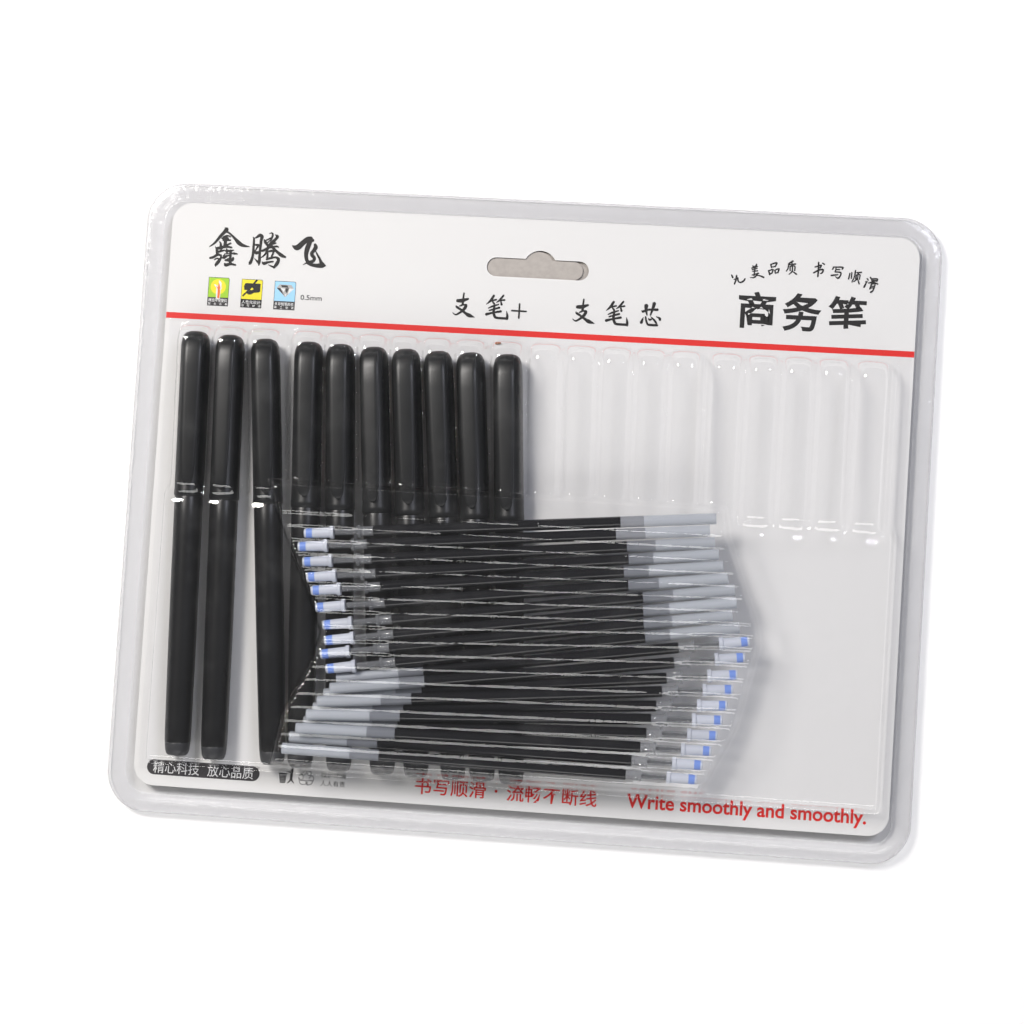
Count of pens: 10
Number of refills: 20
